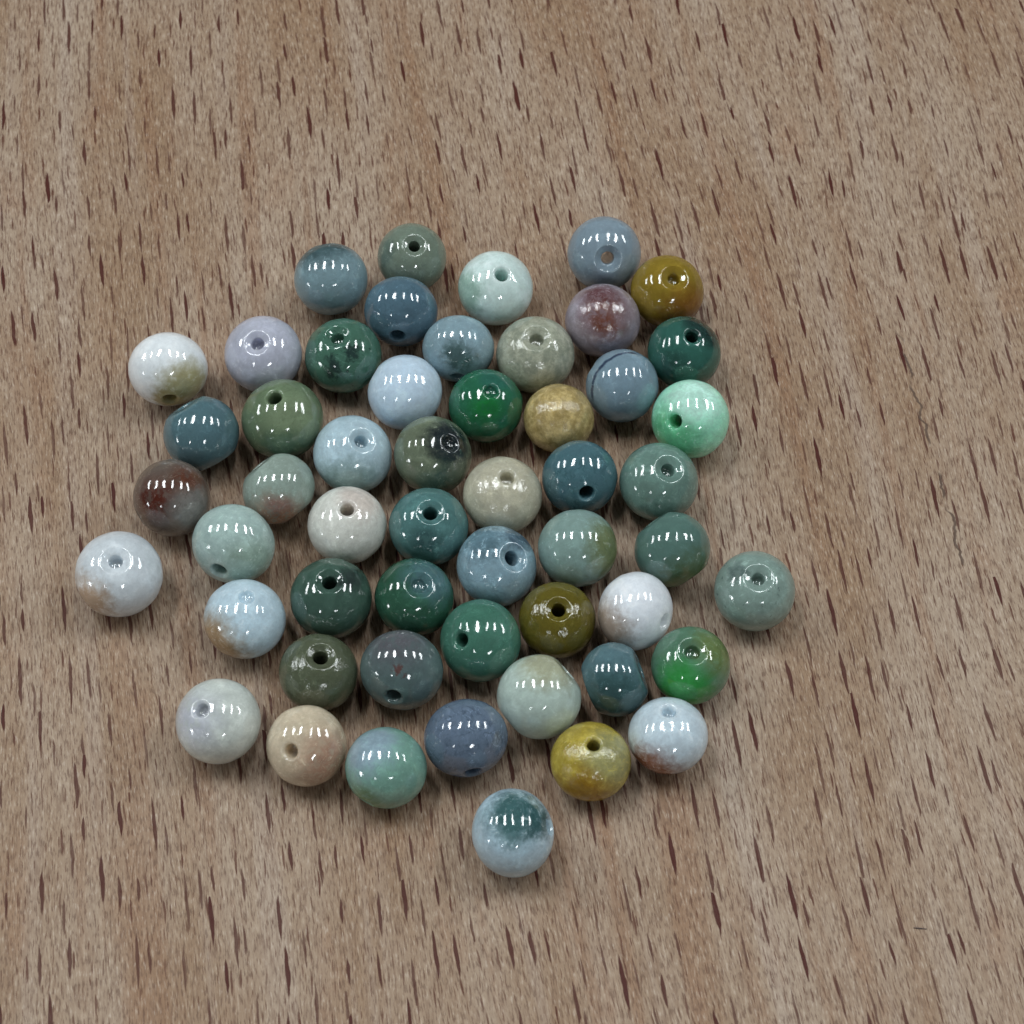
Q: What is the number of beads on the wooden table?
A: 53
